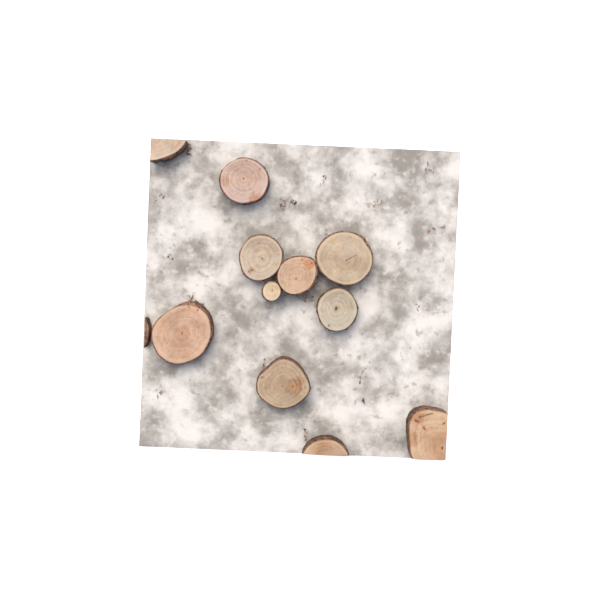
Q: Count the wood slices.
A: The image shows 11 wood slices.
